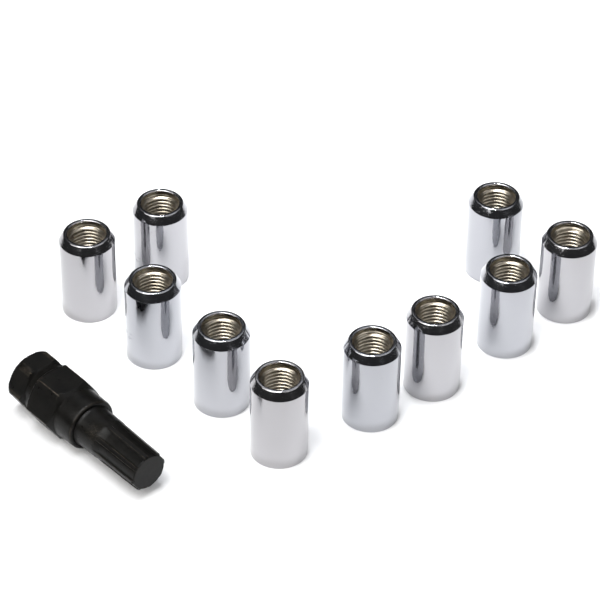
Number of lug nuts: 10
